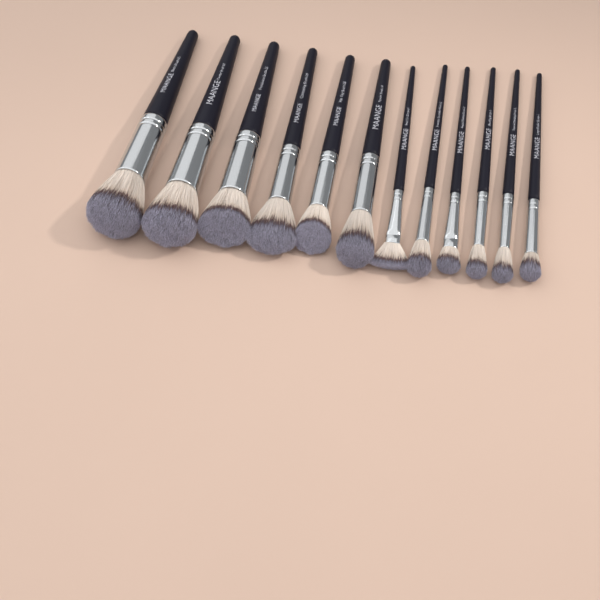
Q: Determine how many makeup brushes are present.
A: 12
